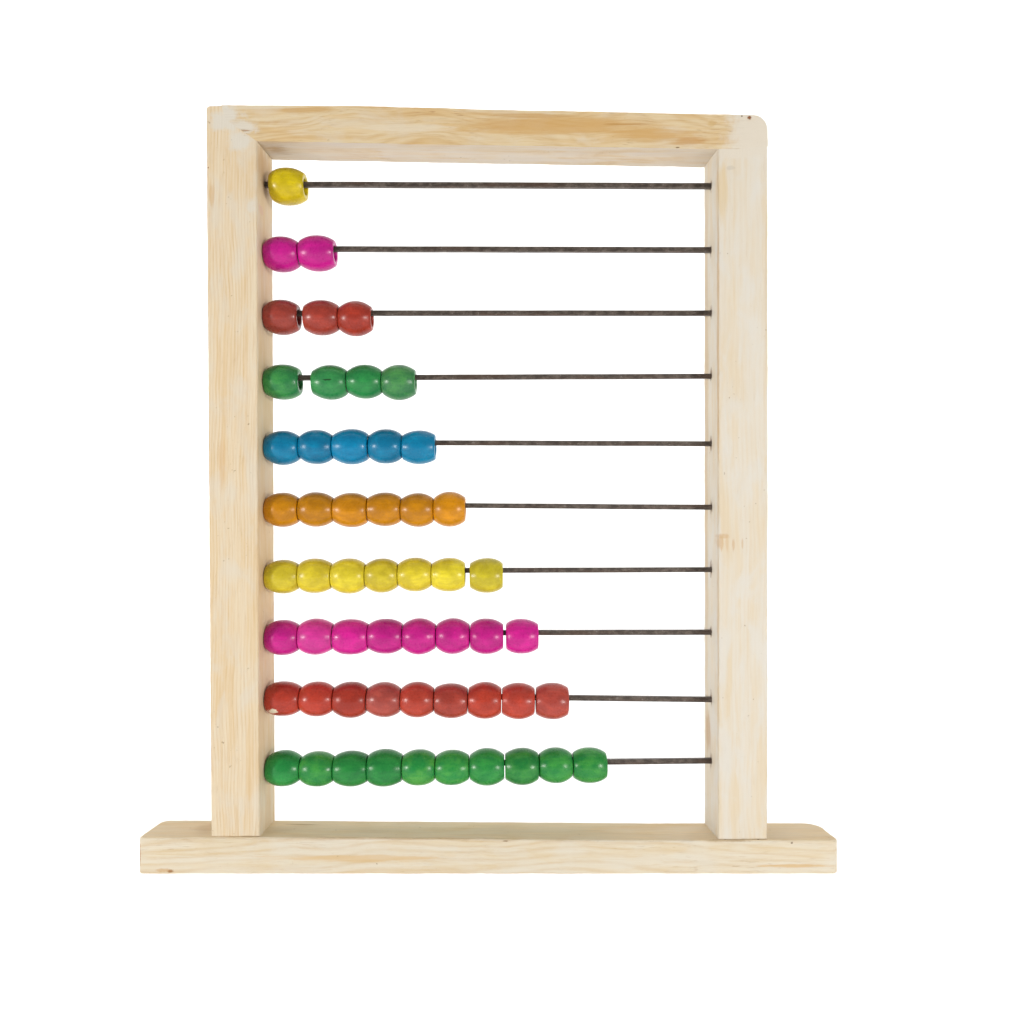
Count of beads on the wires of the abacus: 55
